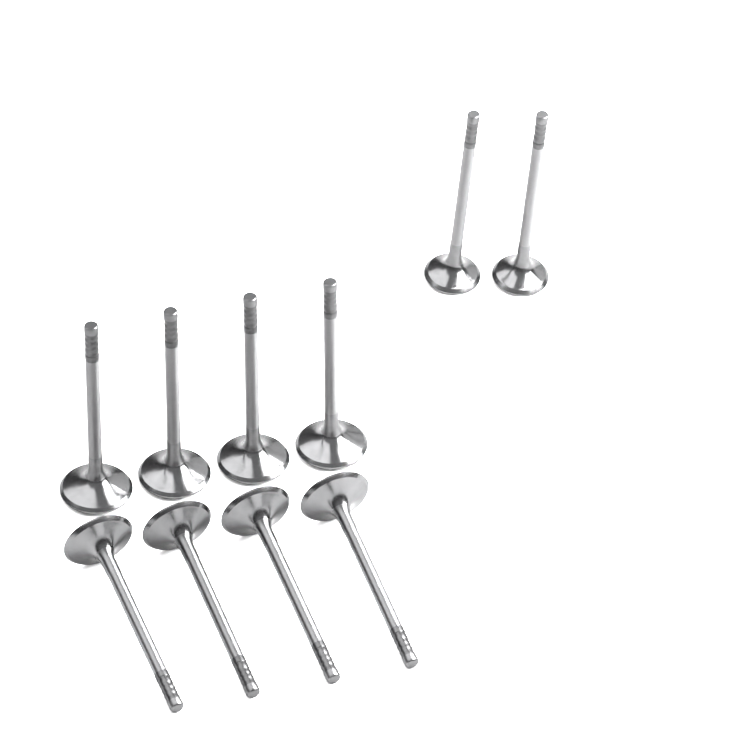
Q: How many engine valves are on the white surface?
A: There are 10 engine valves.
